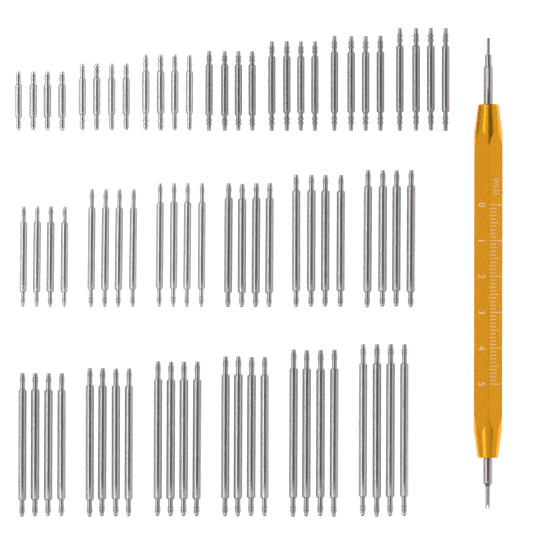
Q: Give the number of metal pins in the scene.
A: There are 76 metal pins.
